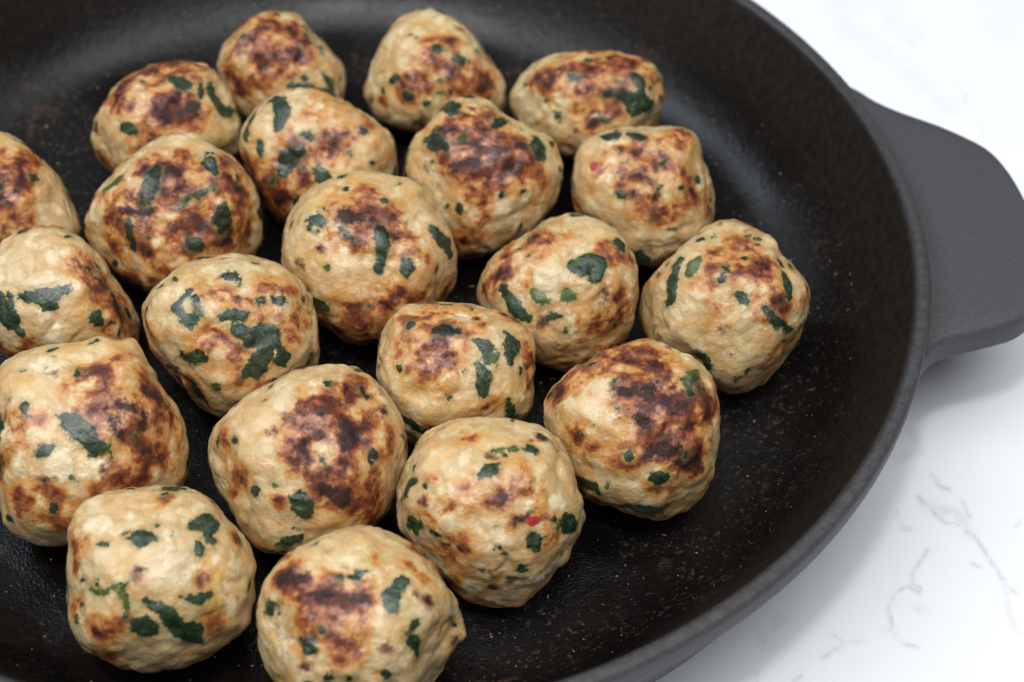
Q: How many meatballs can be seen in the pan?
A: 21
